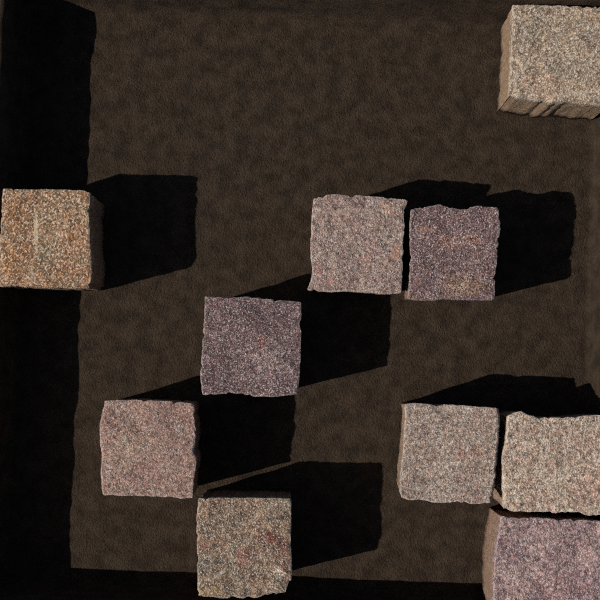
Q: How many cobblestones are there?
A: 10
